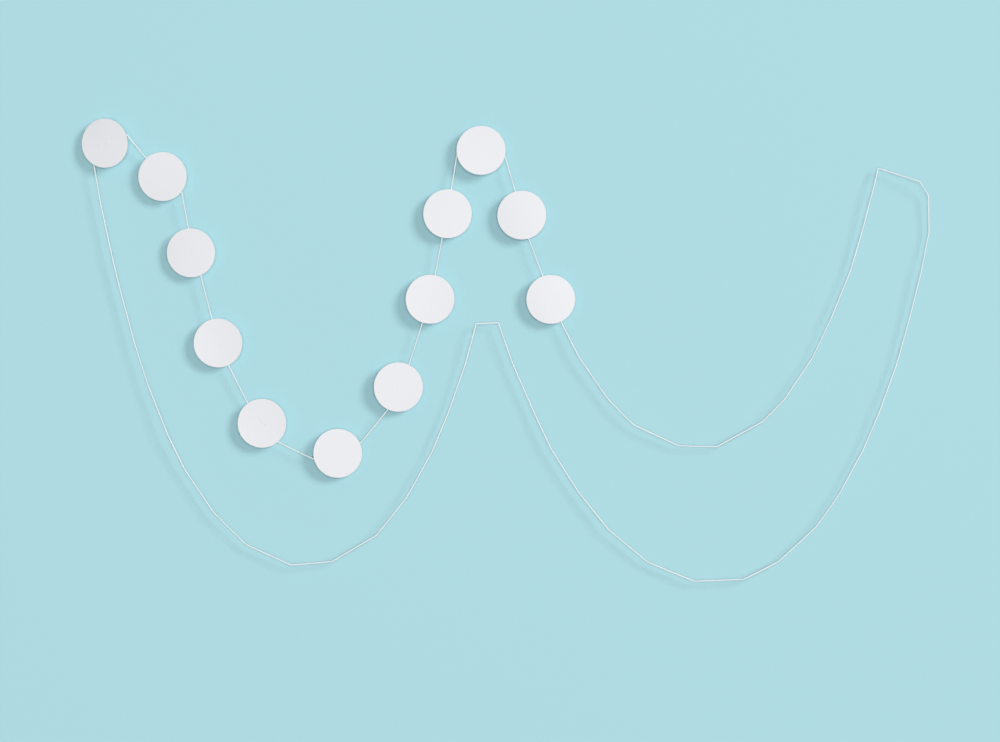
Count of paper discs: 12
